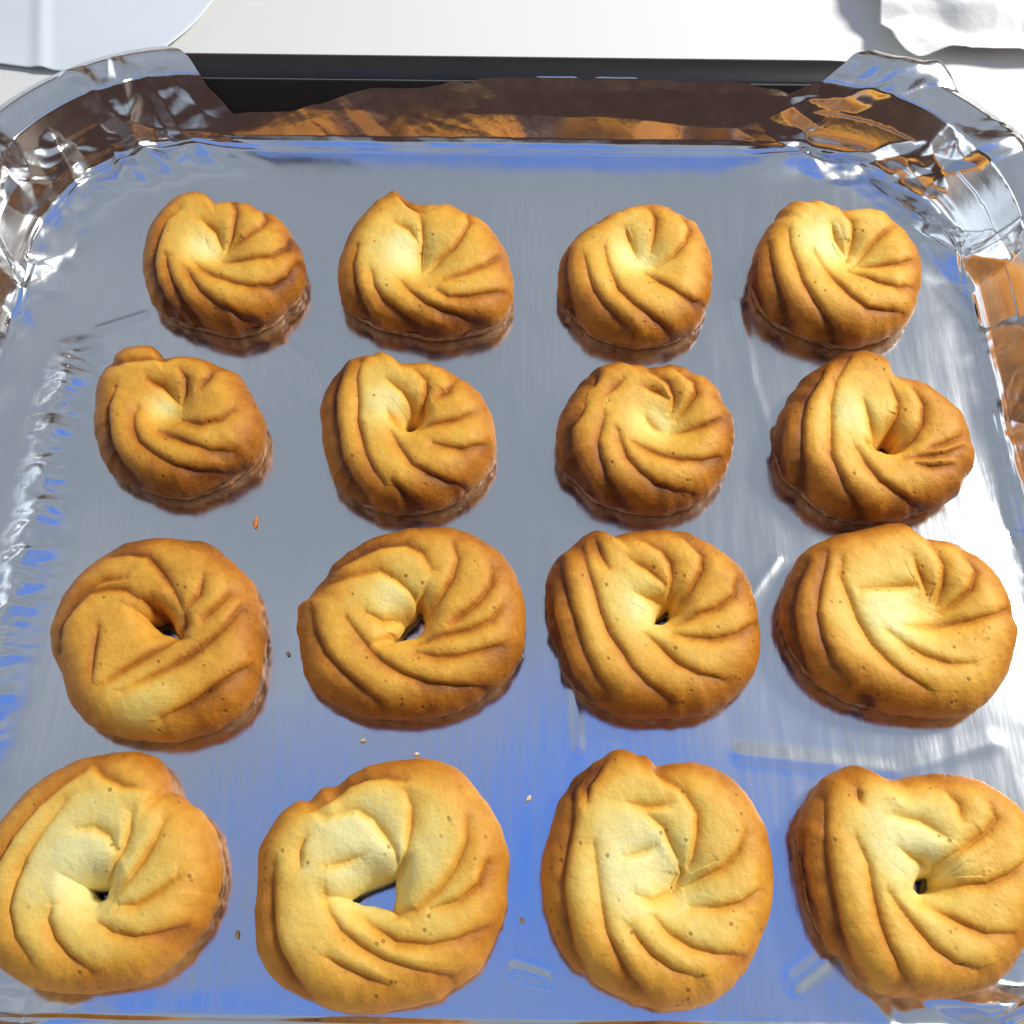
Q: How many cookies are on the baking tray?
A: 16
